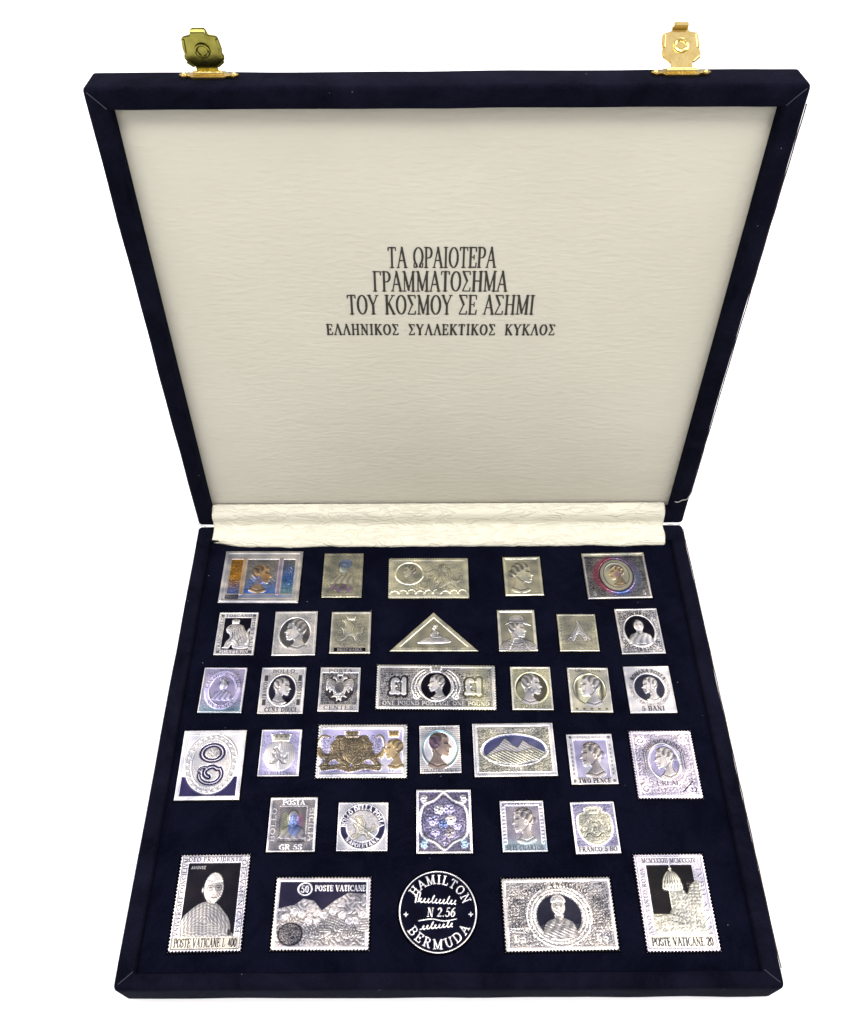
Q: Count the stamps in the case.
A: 36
